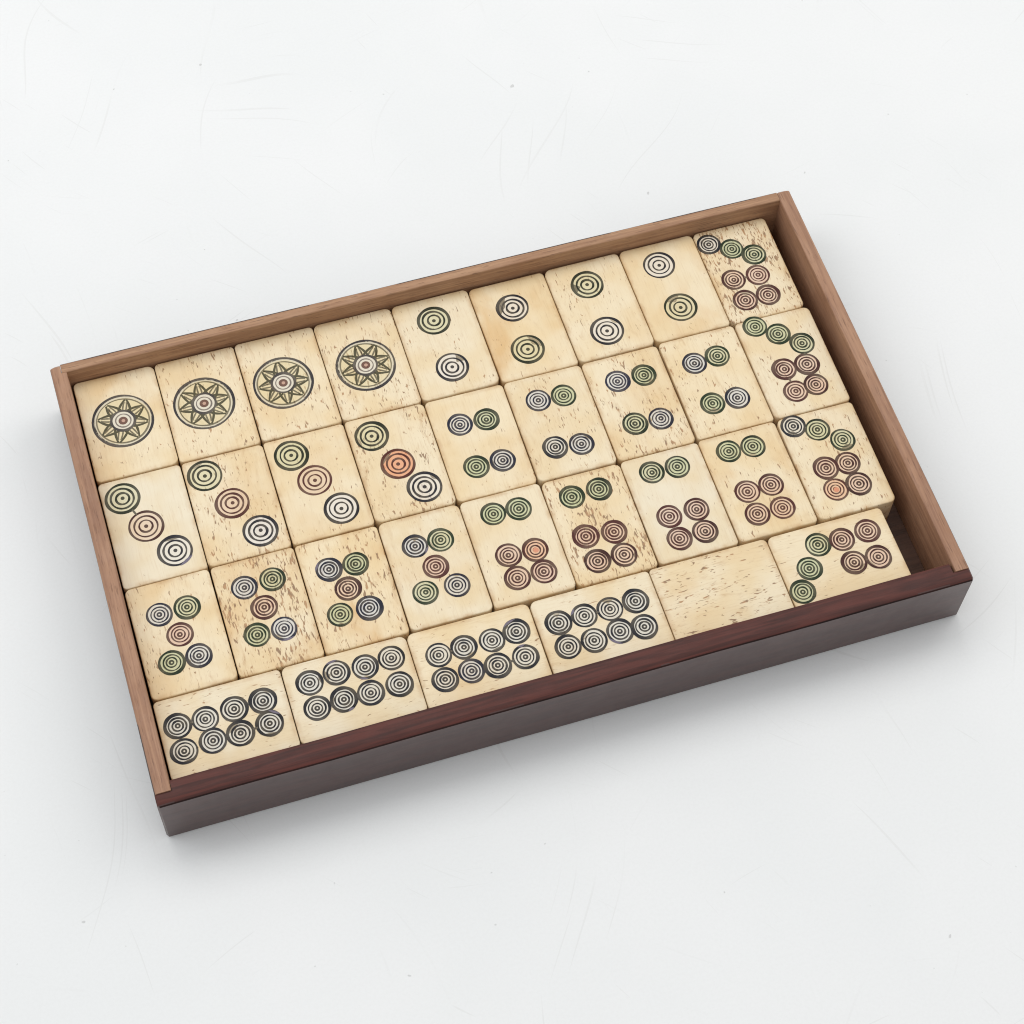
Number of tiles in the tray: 33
